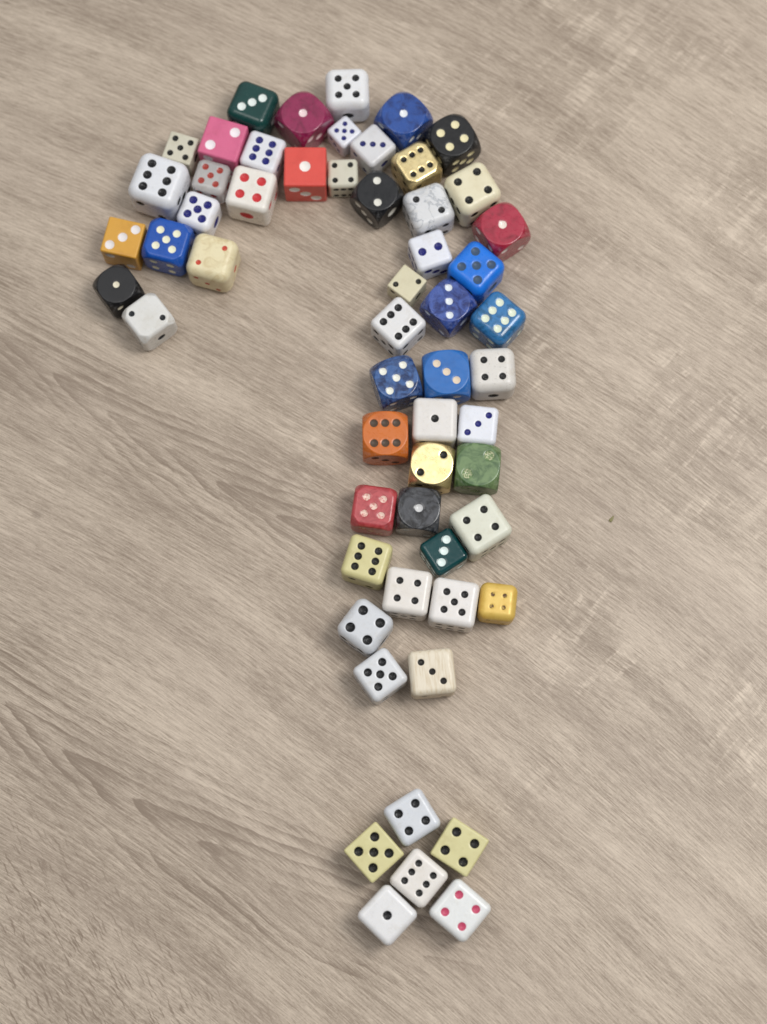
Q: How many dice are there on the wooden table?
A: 57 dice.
